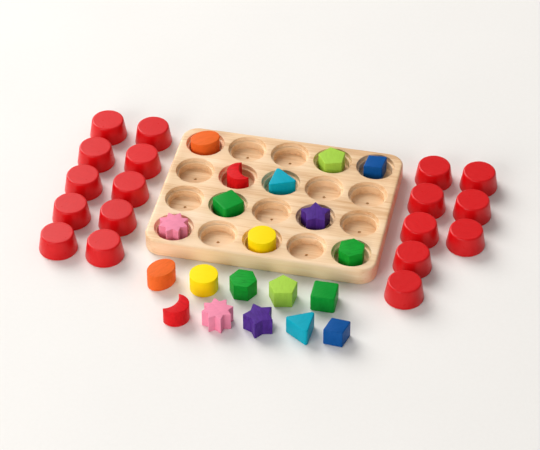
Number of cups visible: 18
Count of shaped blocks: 20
